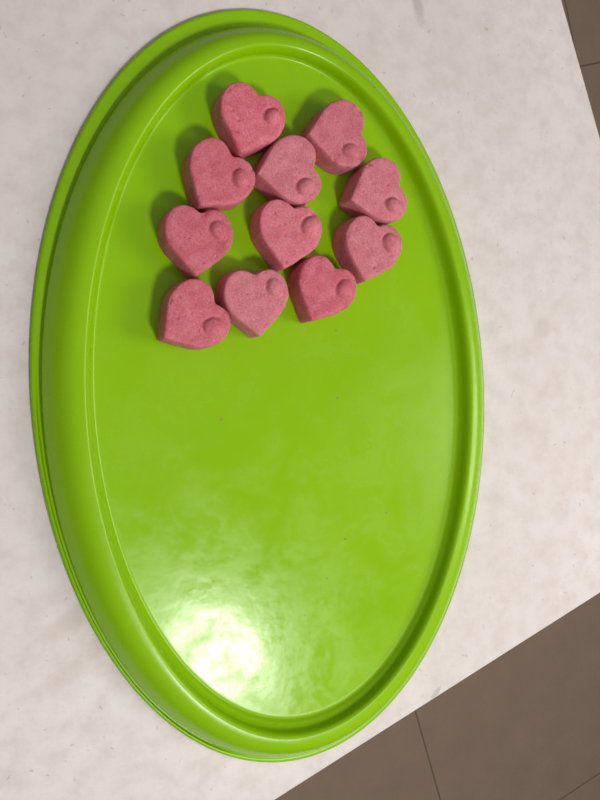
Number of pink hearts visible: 11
